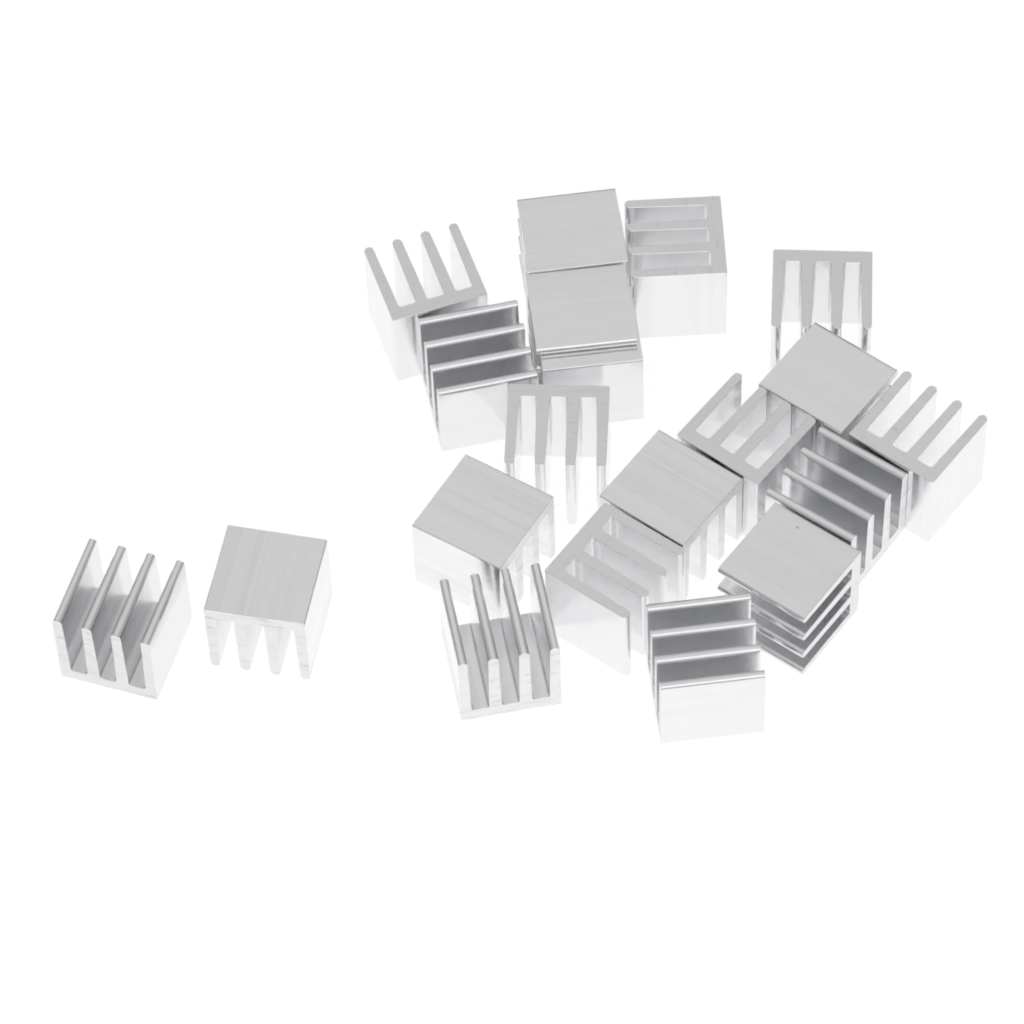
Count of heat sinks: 20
